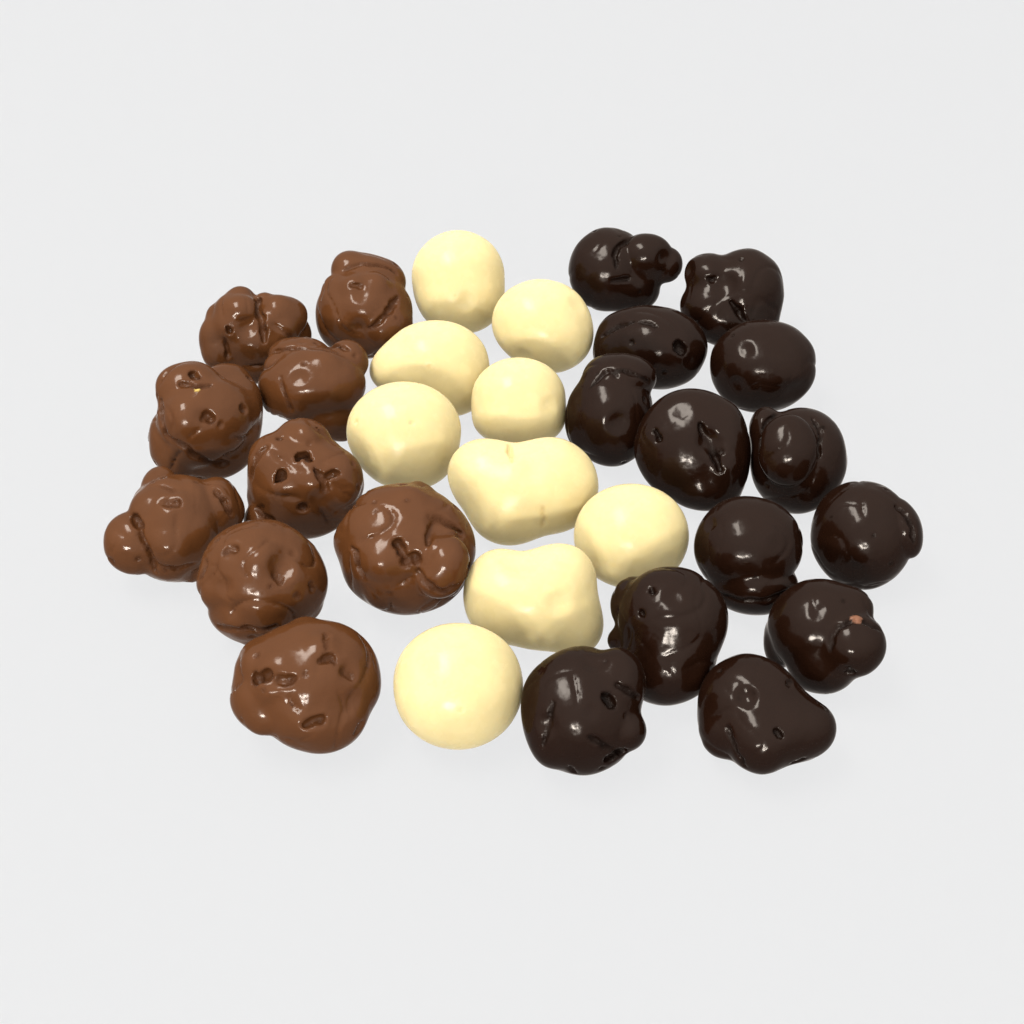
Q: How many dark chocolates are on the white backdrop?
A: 13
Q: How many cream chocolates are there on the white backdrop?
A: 9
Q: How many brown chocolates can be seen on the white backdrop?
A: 9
